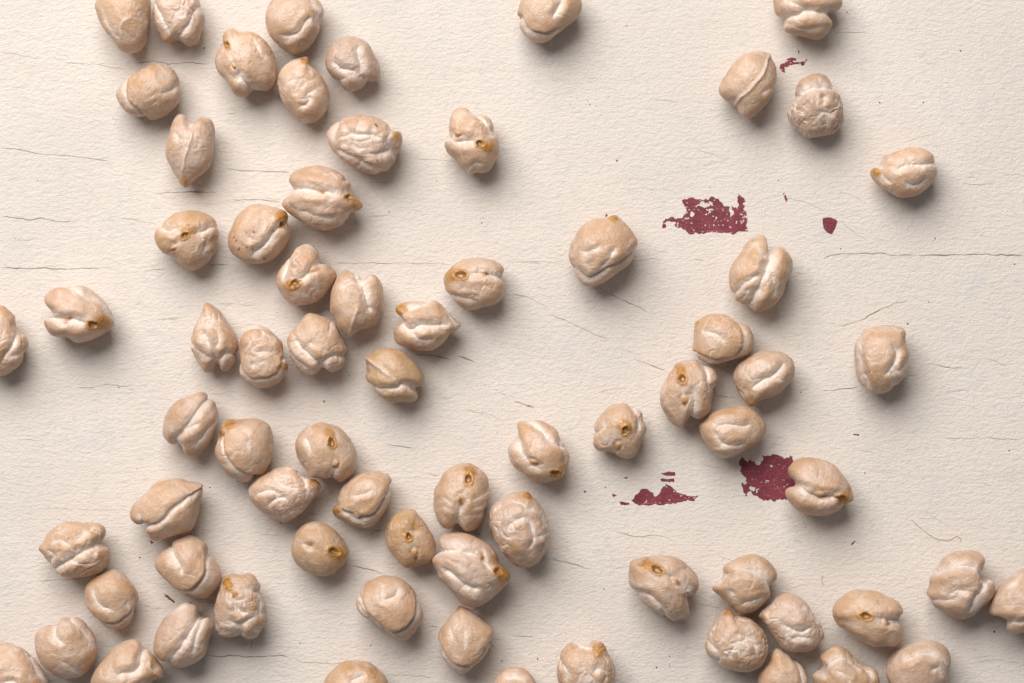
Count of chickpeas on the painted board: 72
